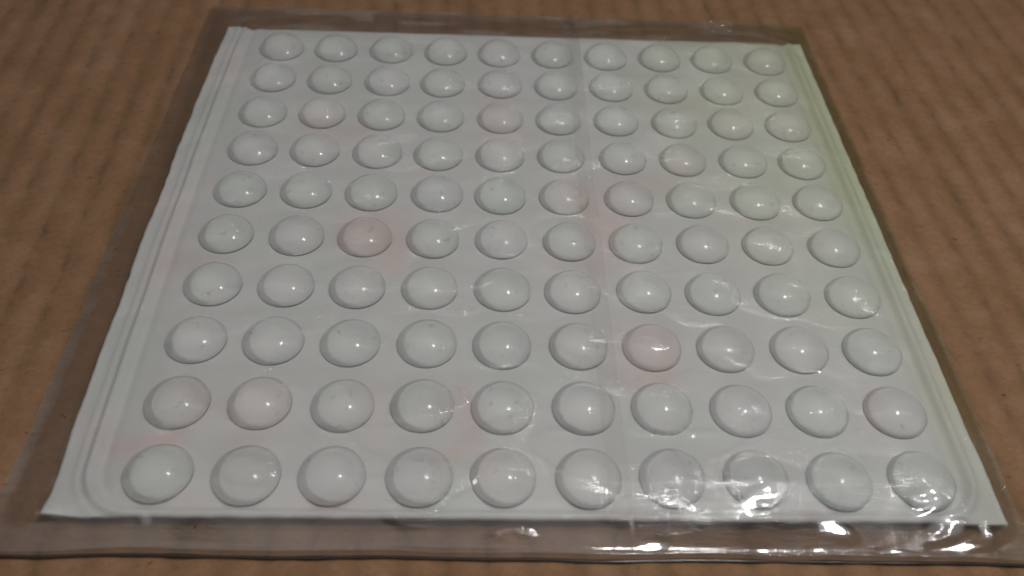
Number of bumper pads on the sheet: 100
